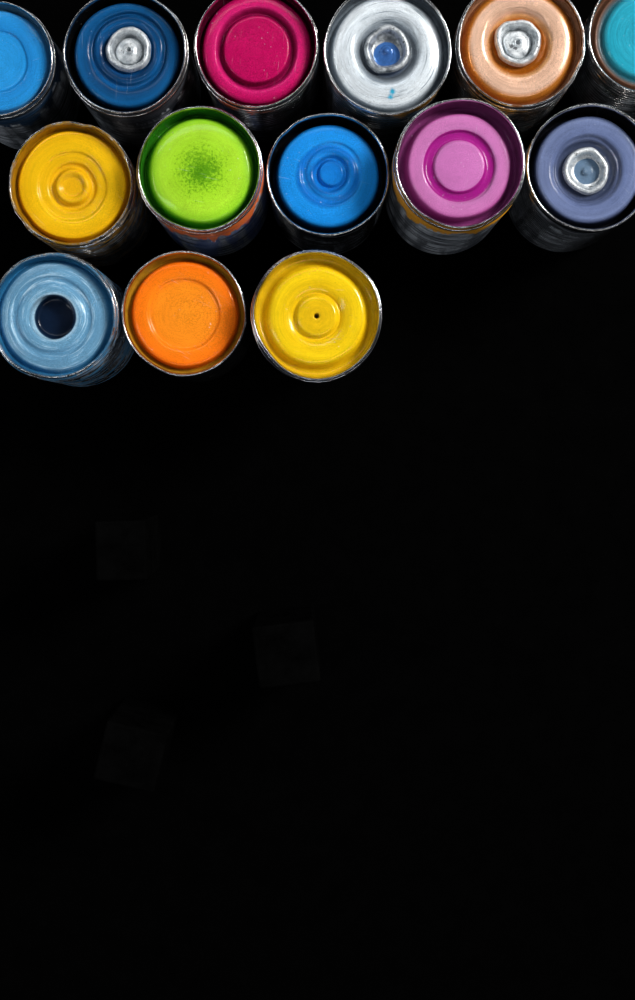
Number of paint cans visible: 14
